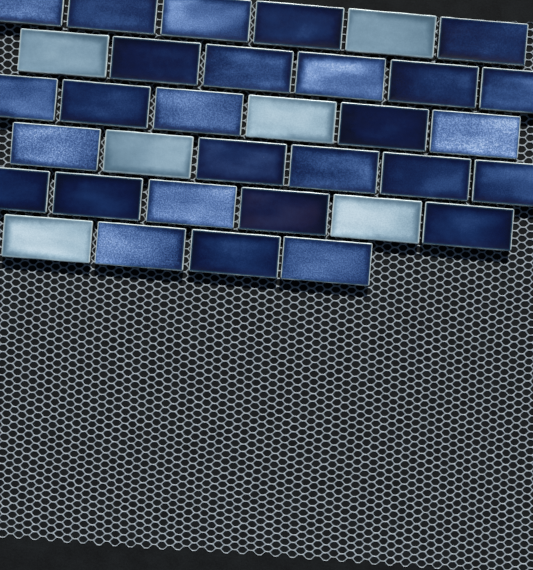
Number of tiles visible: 34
